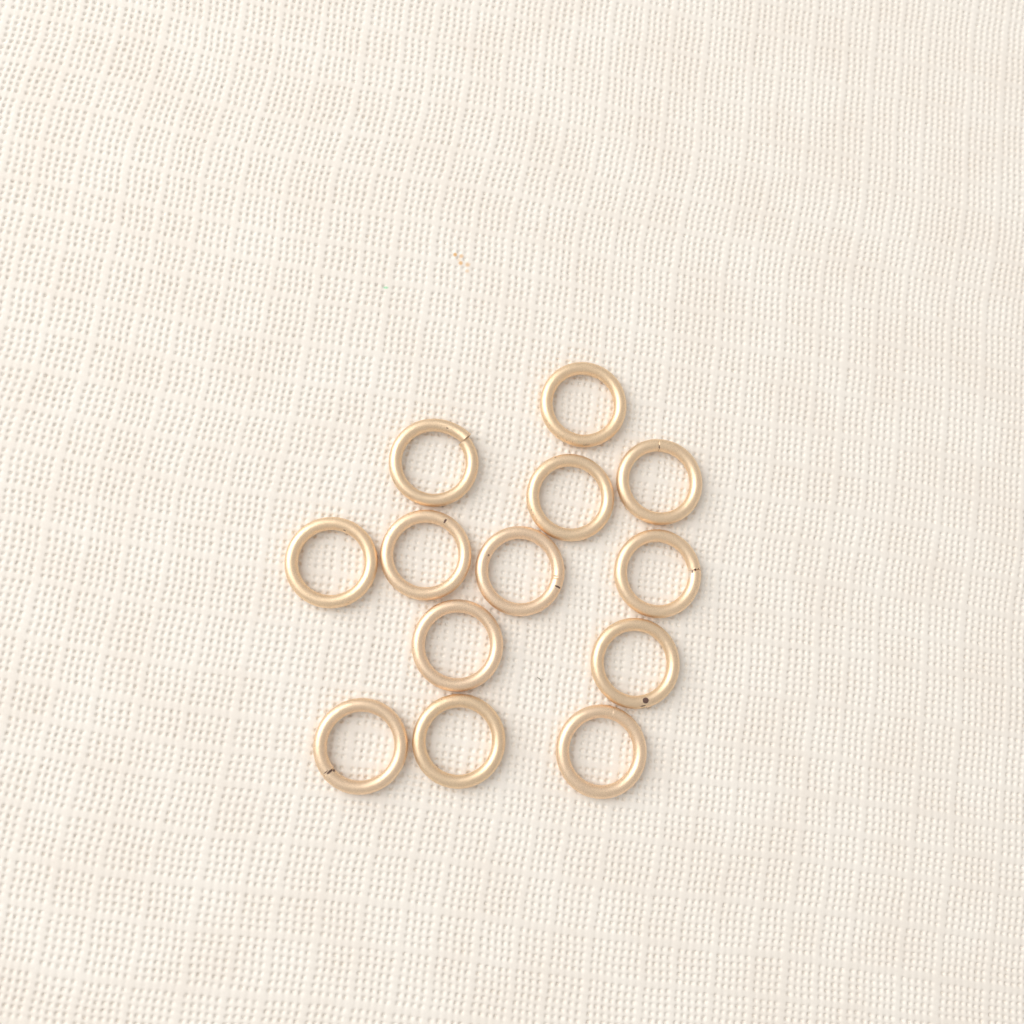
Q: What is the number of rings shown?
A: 13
